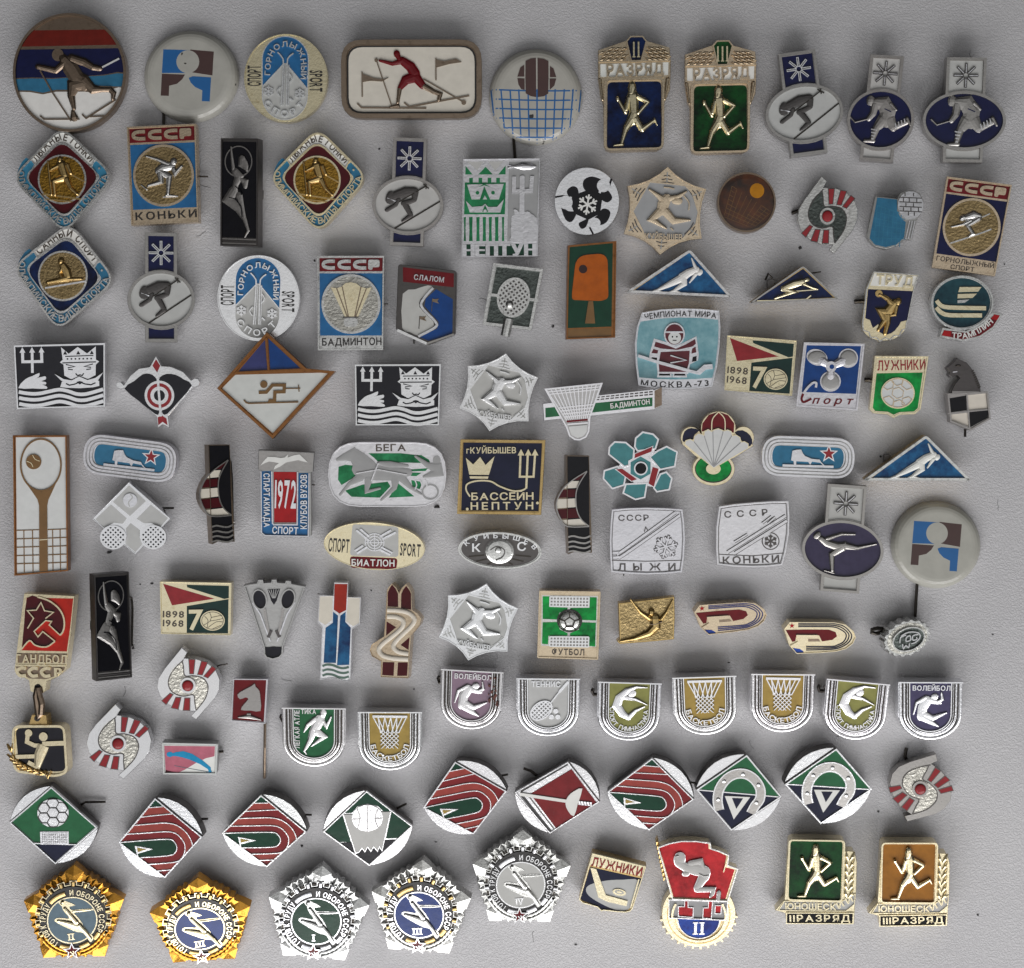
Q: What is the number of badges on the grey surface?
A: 106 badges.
